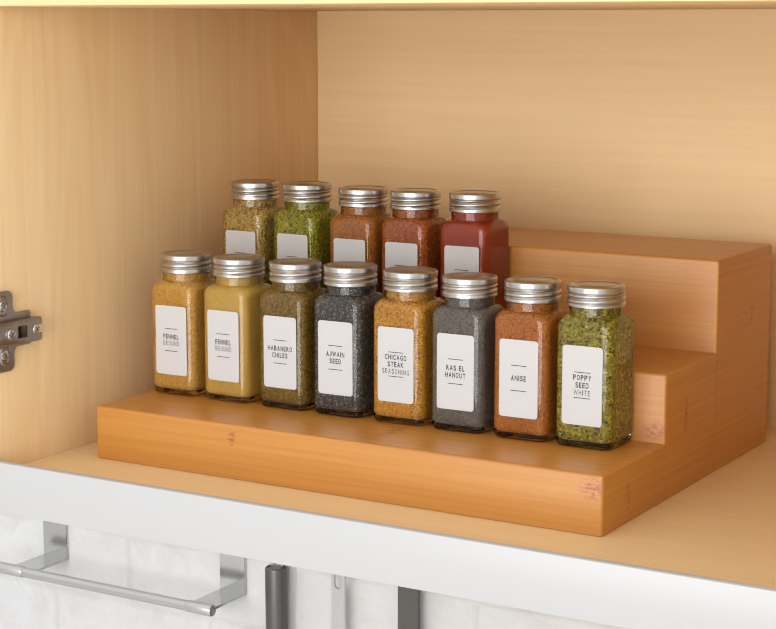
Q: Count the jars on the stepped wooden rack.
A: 13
